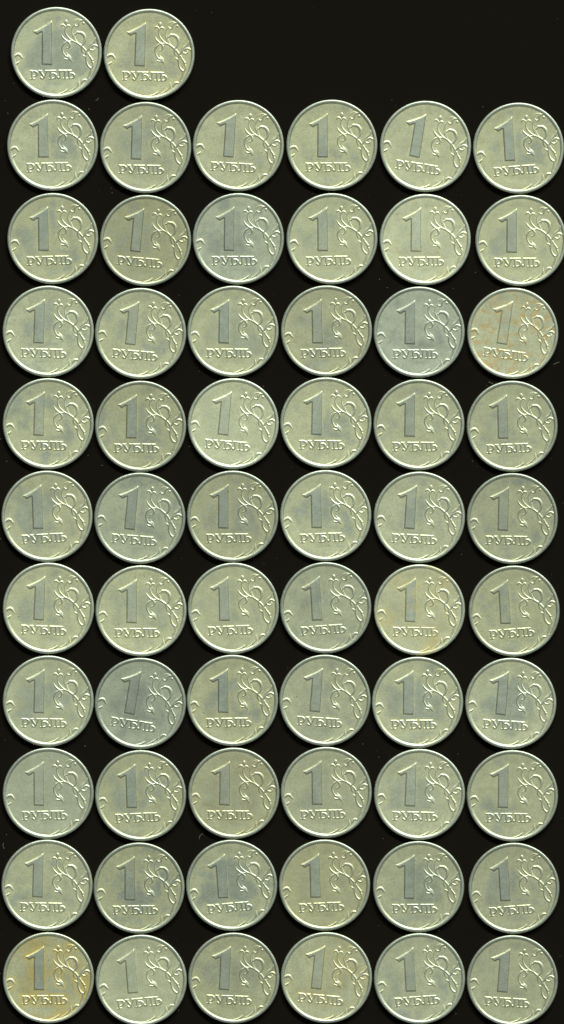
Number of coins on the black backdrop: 62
